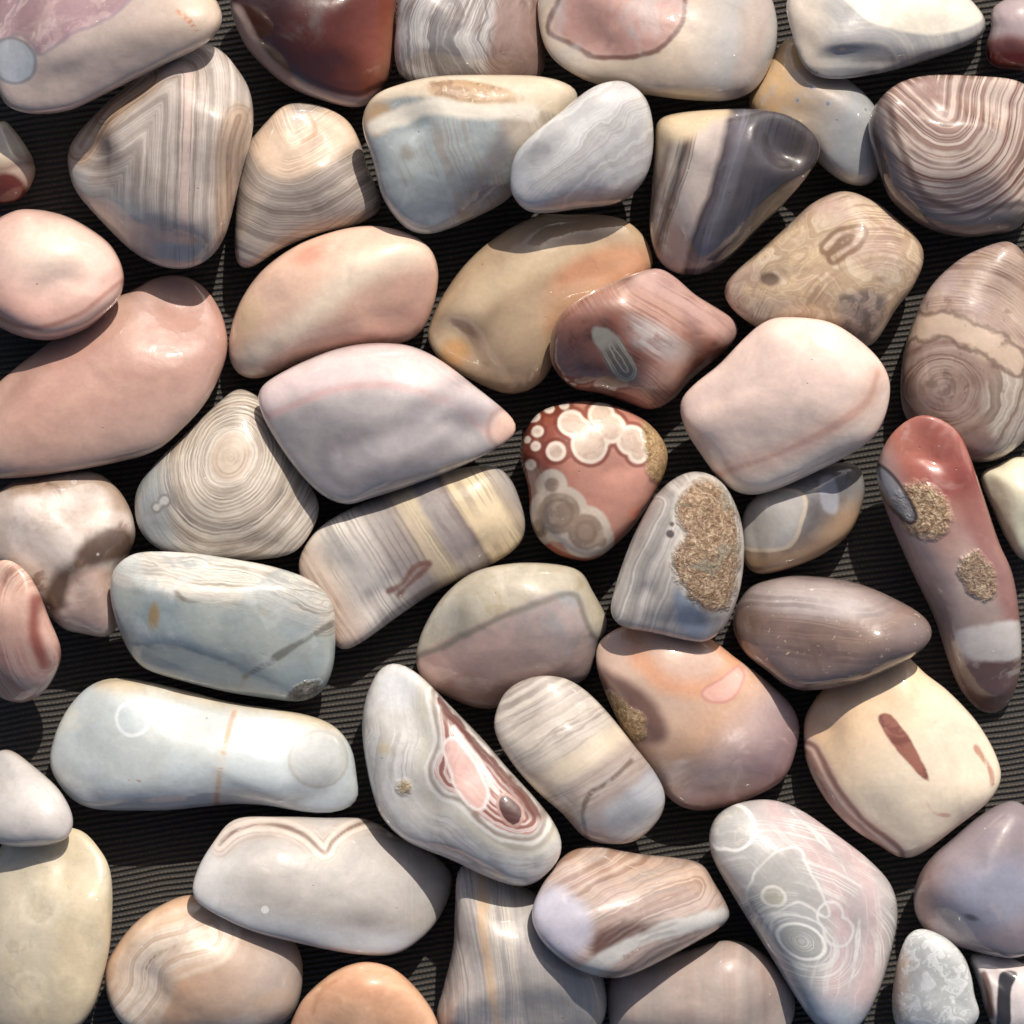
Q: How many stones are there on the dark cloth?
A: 52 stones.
